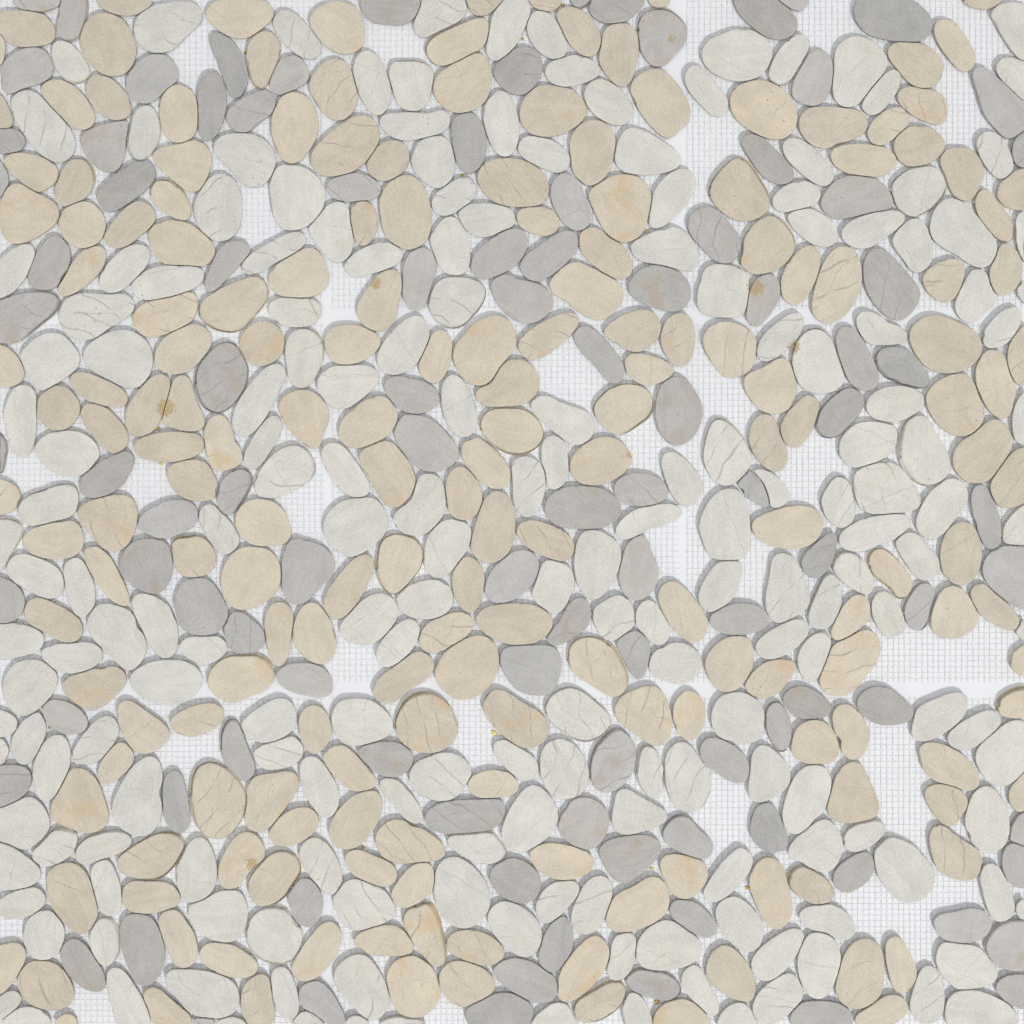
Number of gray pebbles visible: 103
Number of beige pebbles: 189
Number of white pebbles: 192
